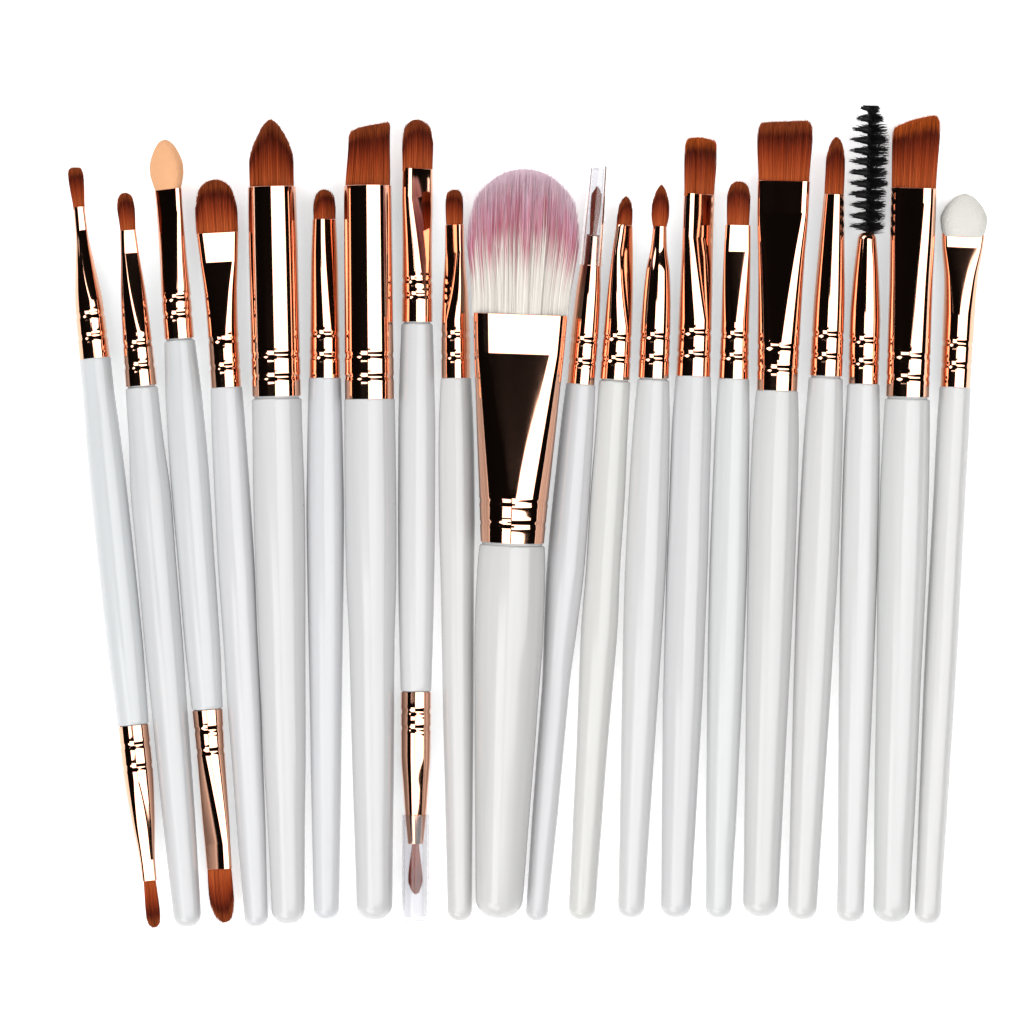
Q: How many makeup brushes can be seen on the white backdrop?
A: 20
